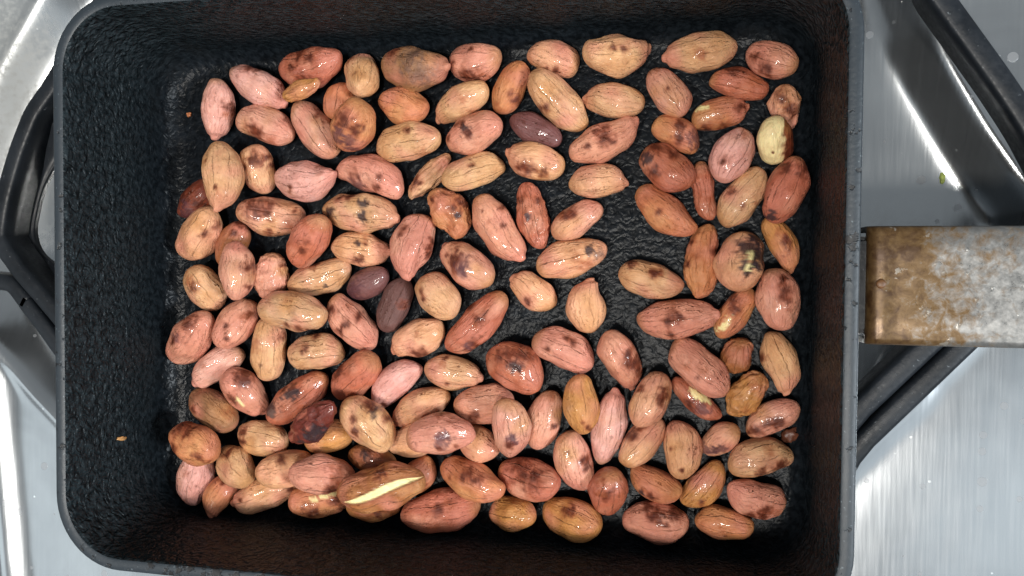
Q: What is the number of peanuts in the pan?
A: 140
